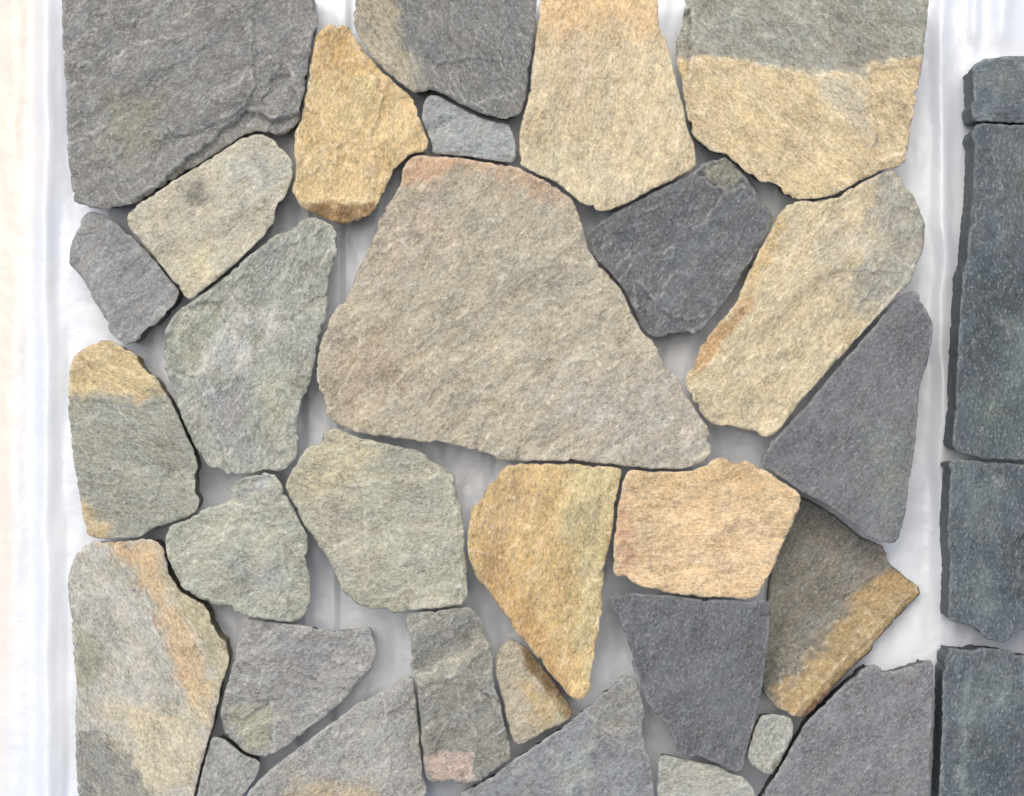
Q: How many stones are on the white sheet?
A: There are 34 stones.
